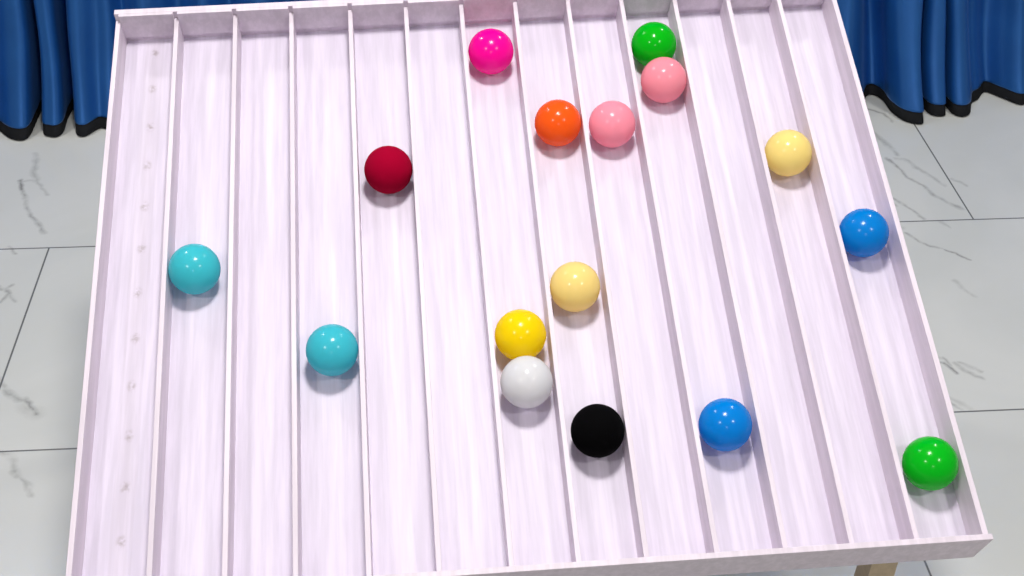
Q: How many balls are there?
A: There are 16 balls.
